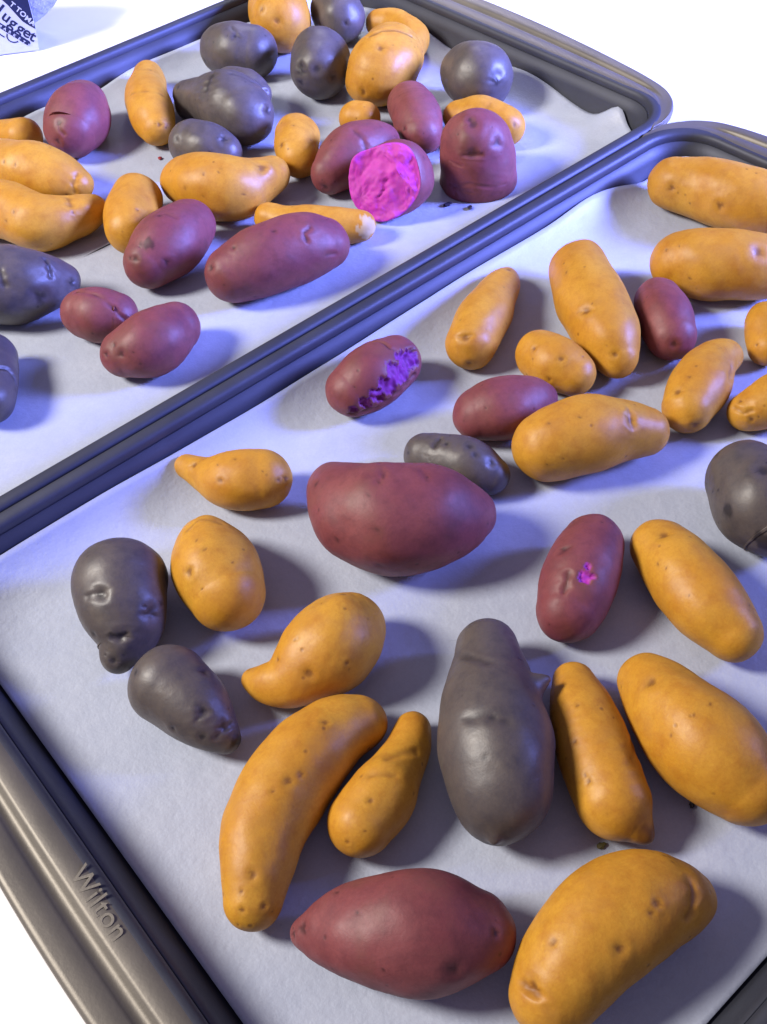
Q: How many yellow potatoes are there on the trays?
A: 30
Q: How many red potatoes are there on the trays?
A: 15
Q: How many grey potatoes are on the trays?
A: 13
